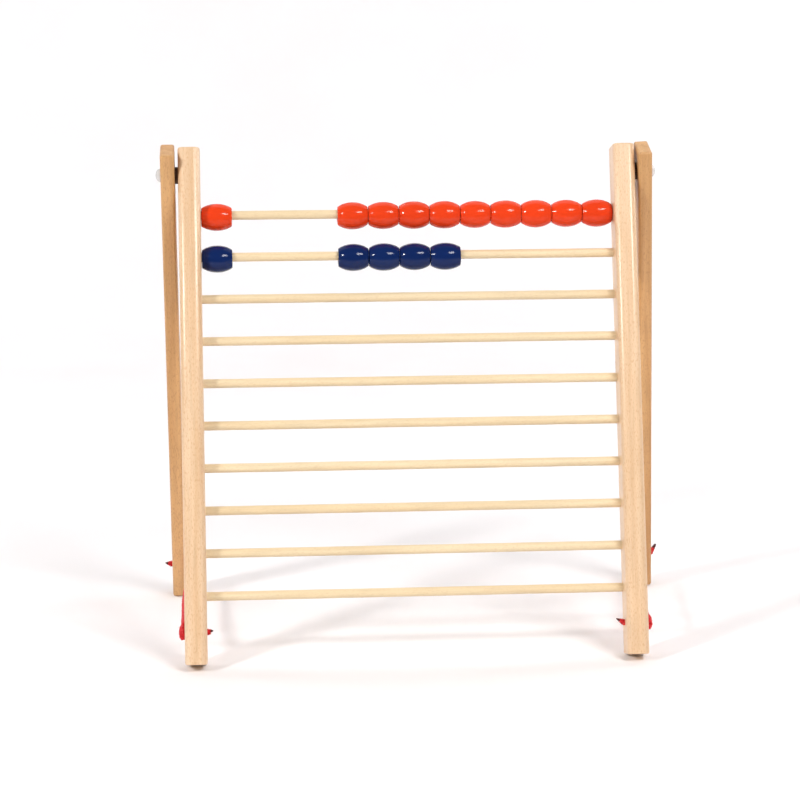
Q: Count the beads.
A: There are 15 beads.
